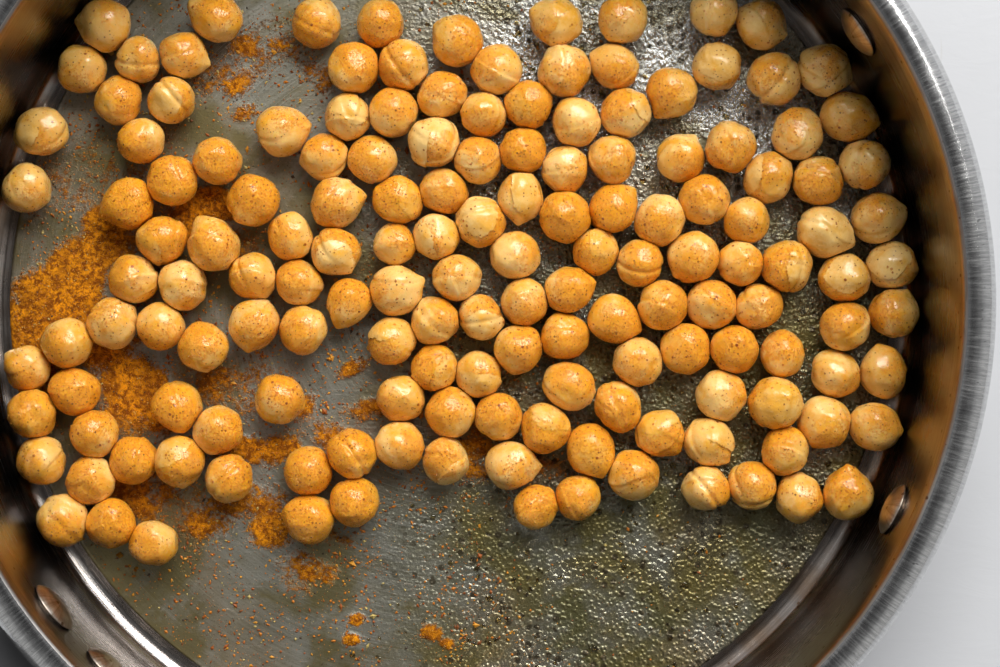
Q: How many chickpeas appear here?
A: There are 155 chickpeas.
